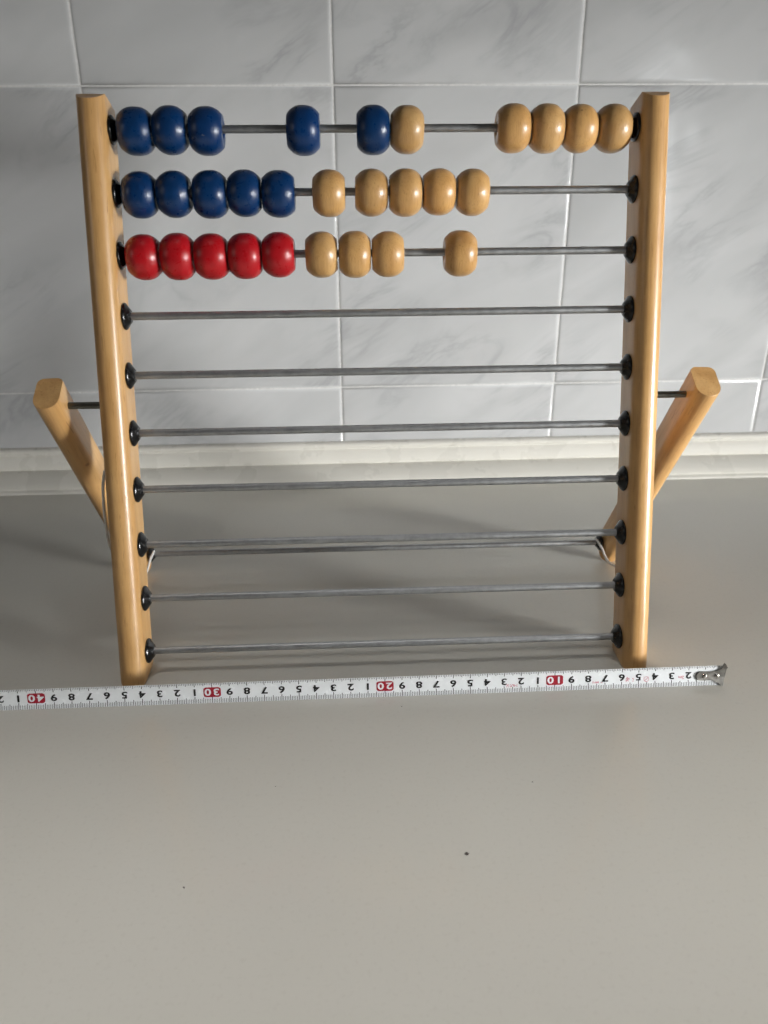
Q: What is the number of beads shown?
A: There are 29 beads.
